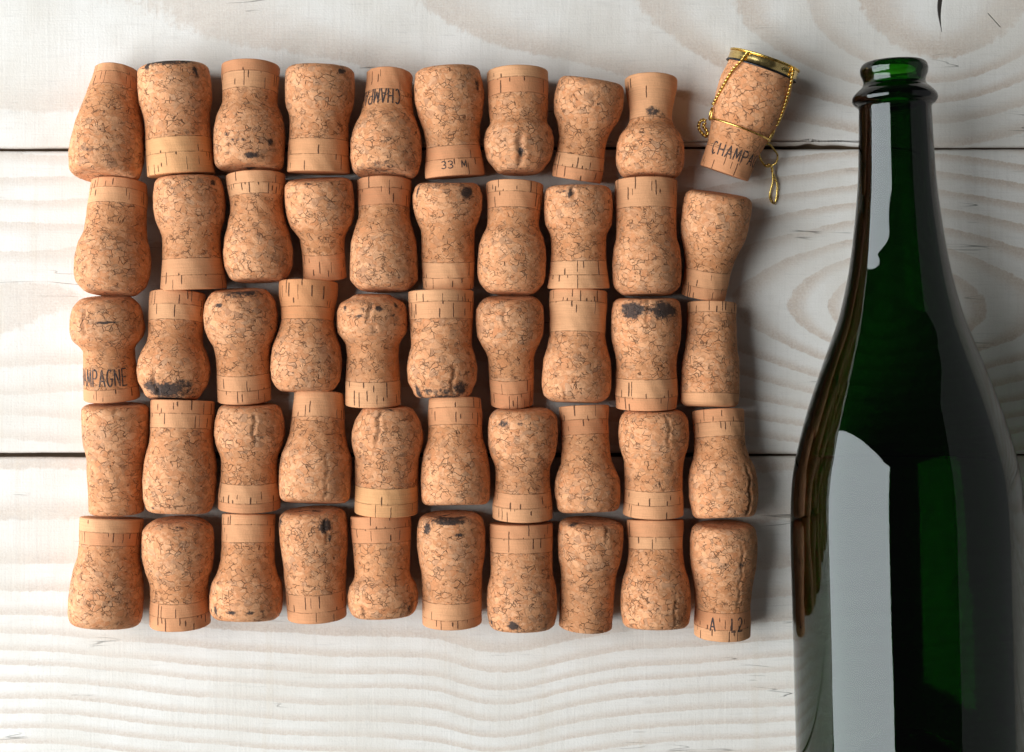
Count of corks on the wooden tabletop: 50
